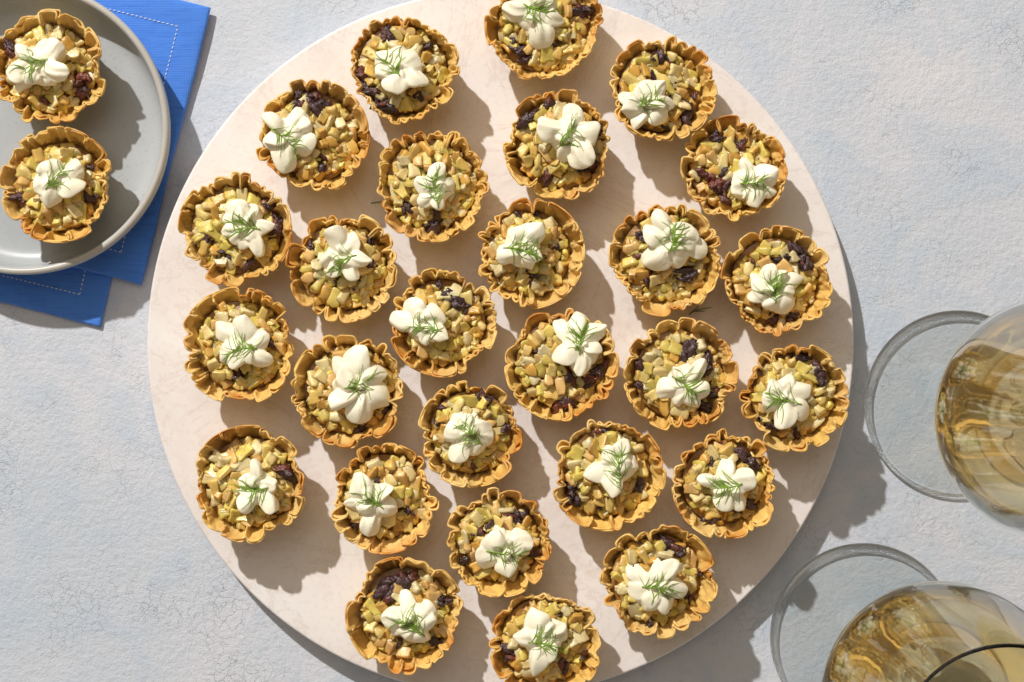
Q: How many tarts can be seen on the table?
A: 29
